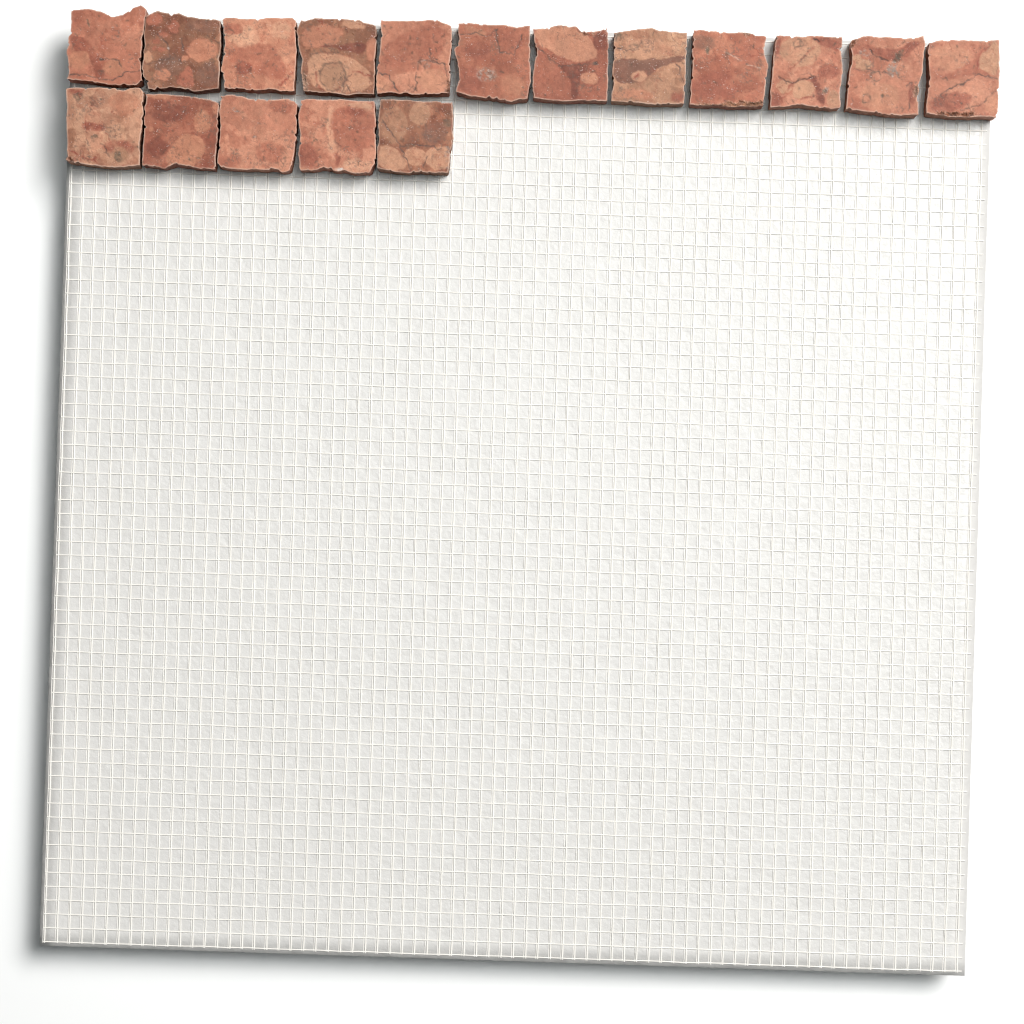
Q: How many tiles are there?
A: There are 17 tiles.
